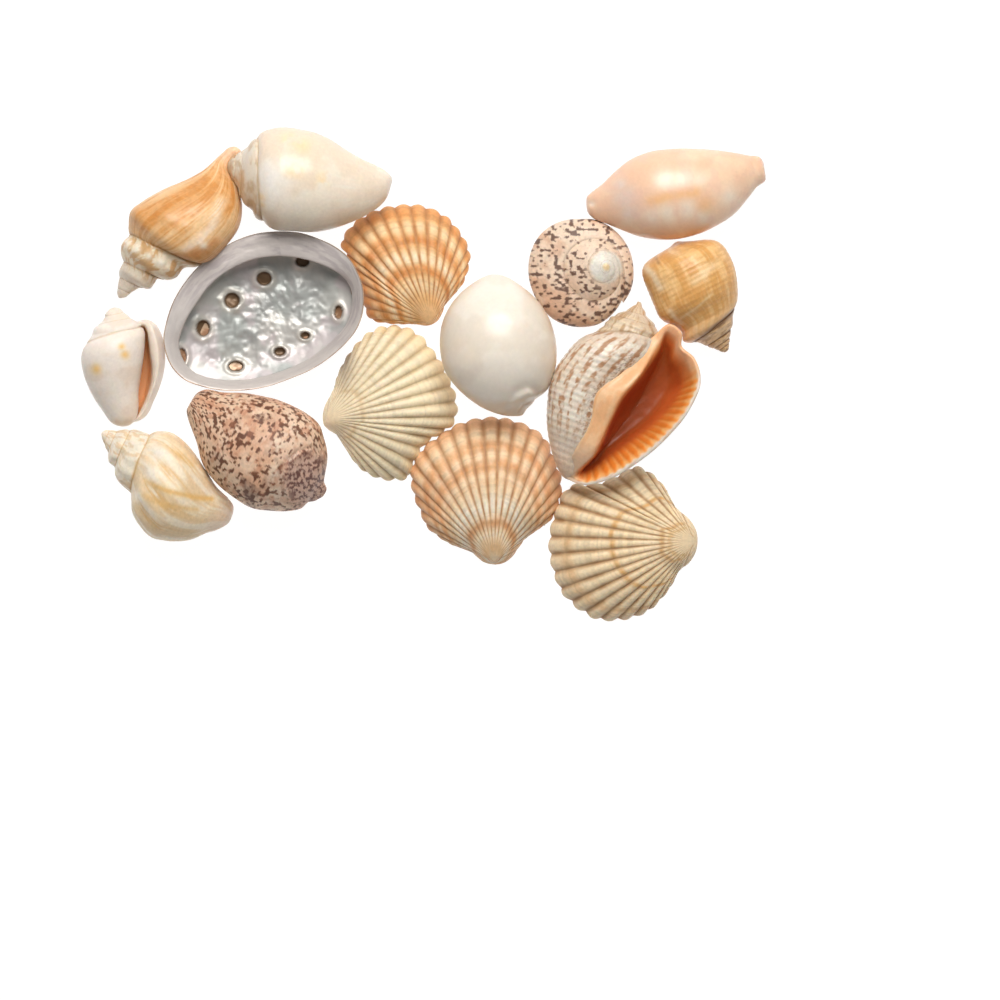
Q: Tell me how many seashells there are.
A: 15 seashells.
